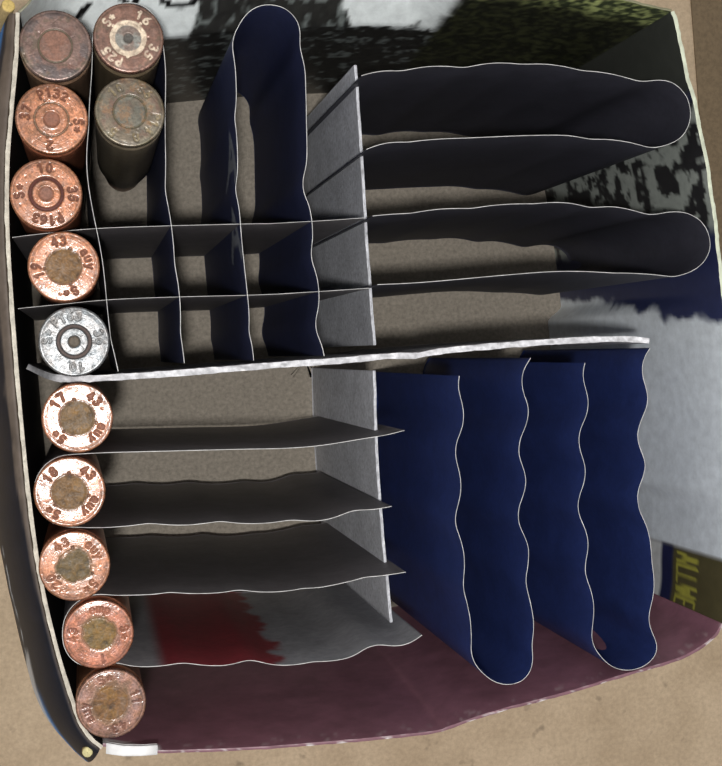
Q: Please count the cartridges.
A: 12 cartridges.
